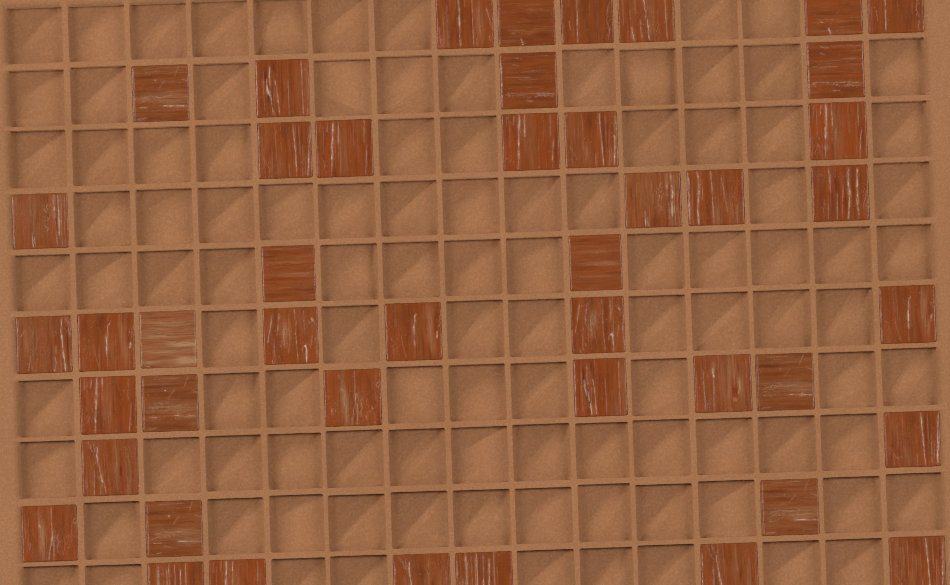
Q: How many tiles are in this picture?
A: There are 45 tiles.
